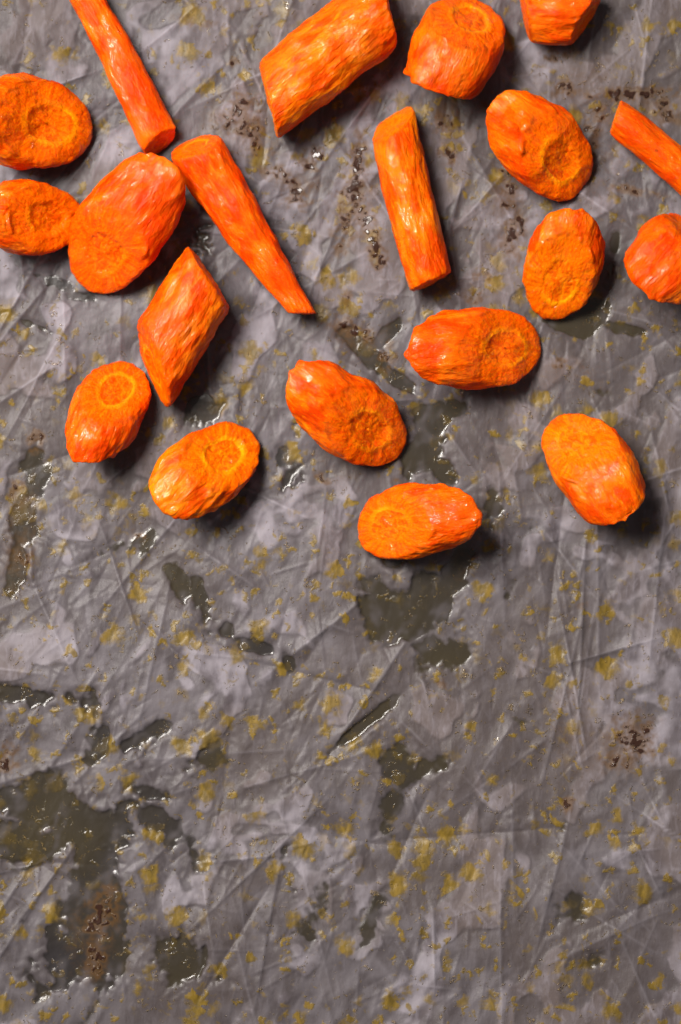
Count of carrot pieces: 20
